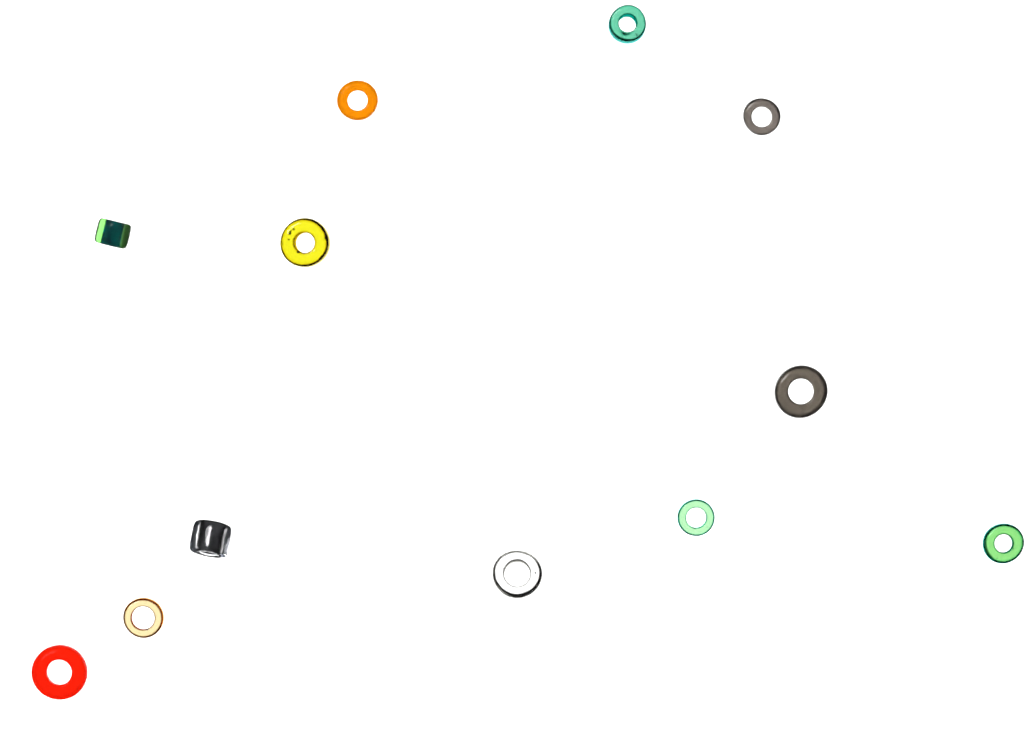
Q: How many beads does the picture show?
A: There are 12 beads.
